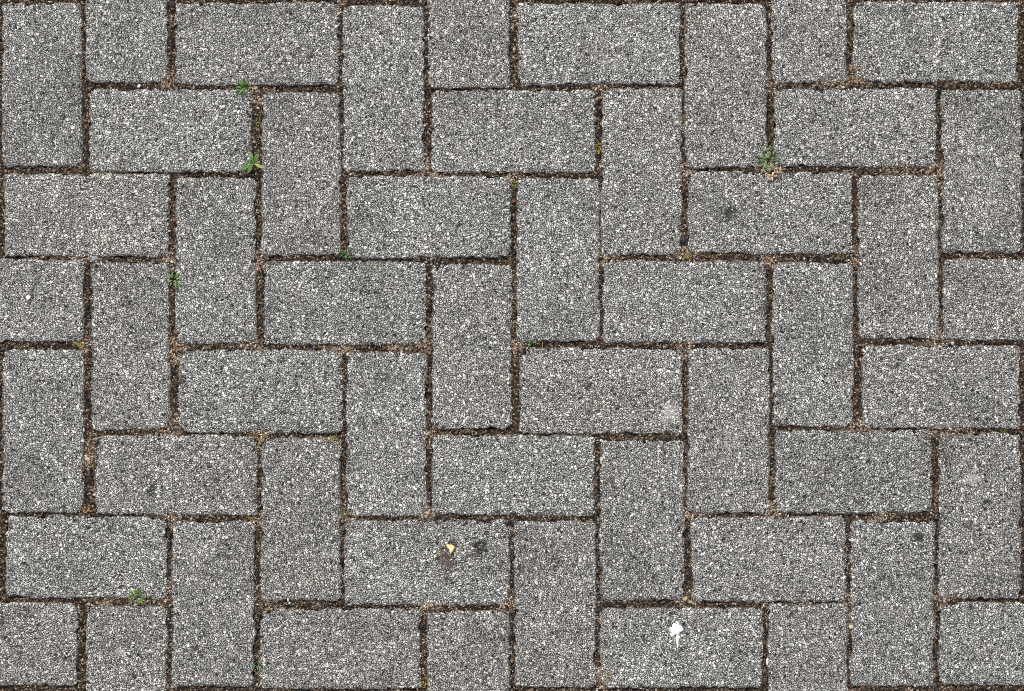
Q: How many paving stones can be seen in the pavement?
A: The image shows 53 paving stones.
